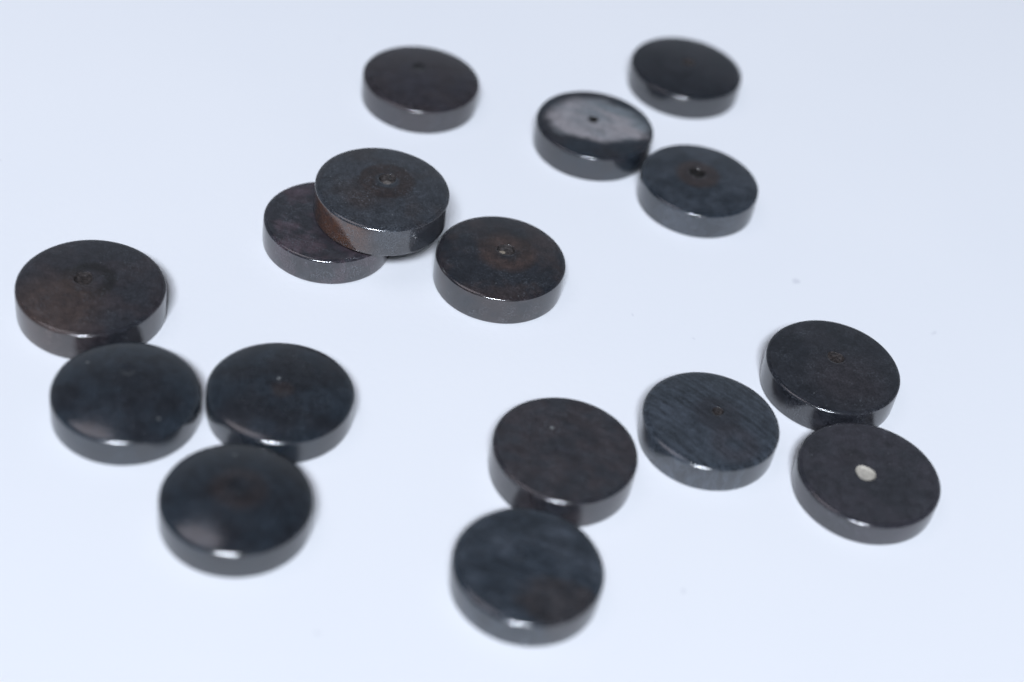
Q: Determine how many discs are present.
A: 16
